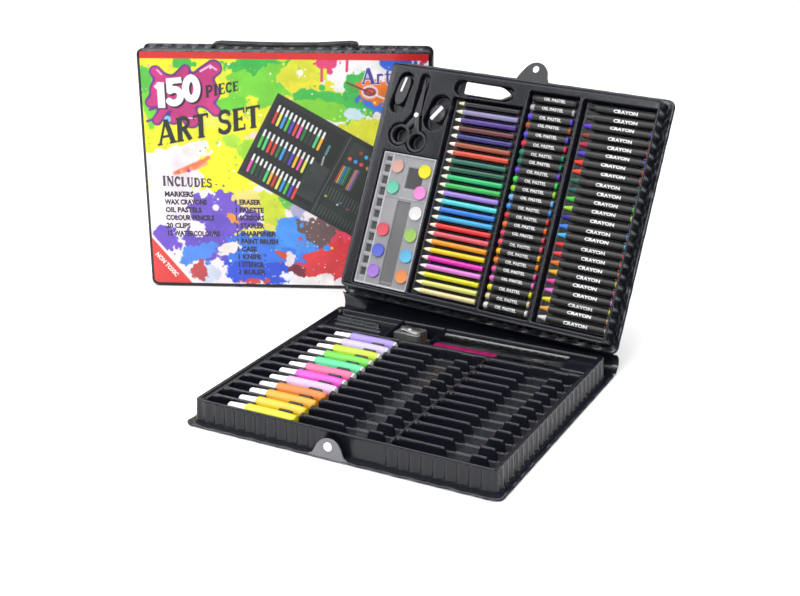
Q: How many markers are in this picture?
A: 12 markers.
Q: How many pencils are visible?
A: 24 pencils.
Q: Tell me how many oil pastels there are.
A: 24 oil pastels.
